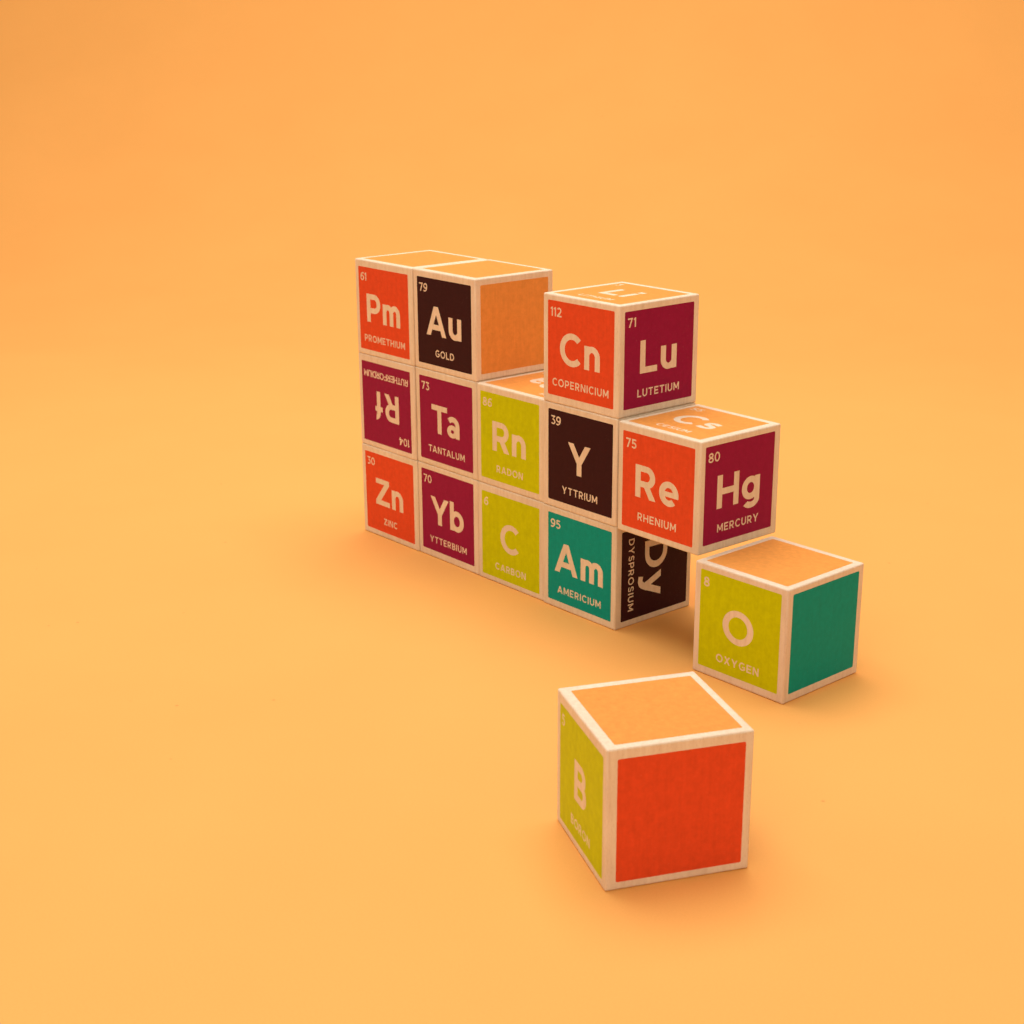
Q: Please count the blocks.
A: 14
